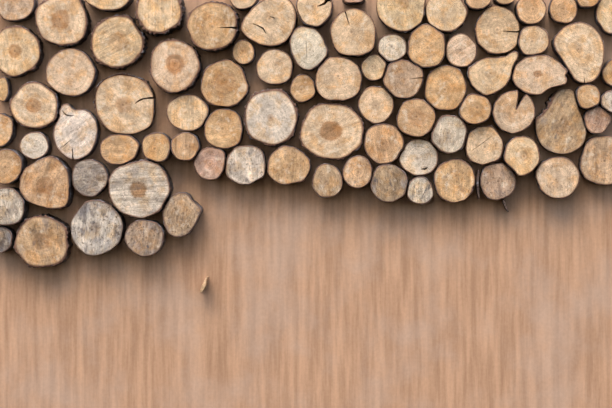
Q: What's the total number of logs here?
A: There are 87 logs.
